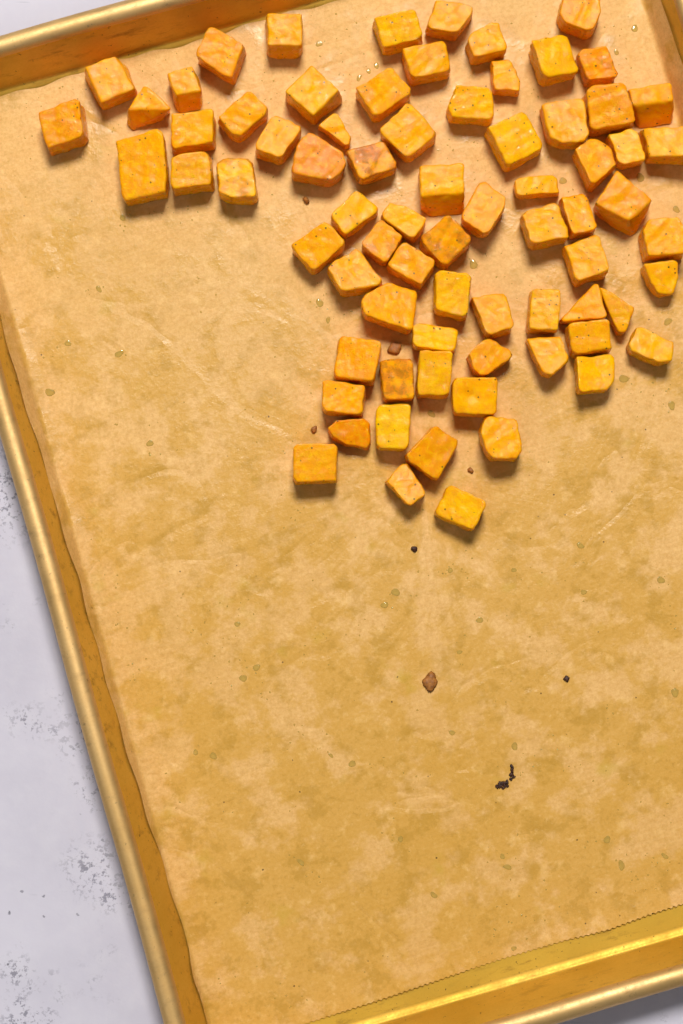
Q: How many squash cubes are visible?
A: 74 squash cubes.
